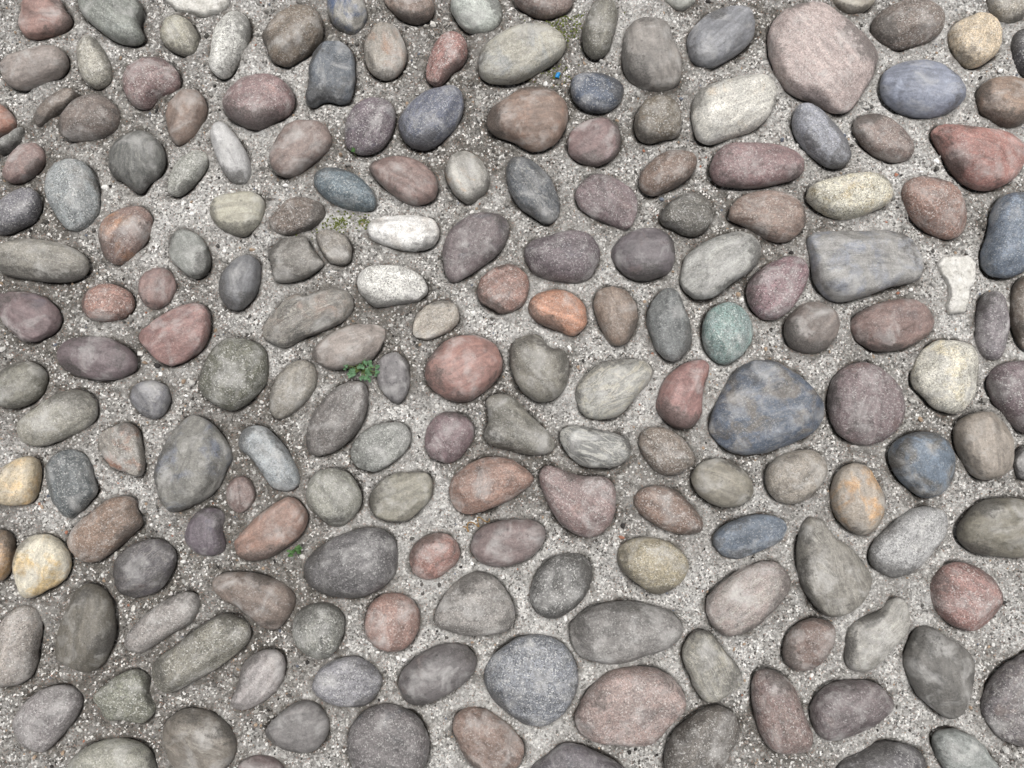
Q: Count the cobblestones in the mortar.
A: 183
